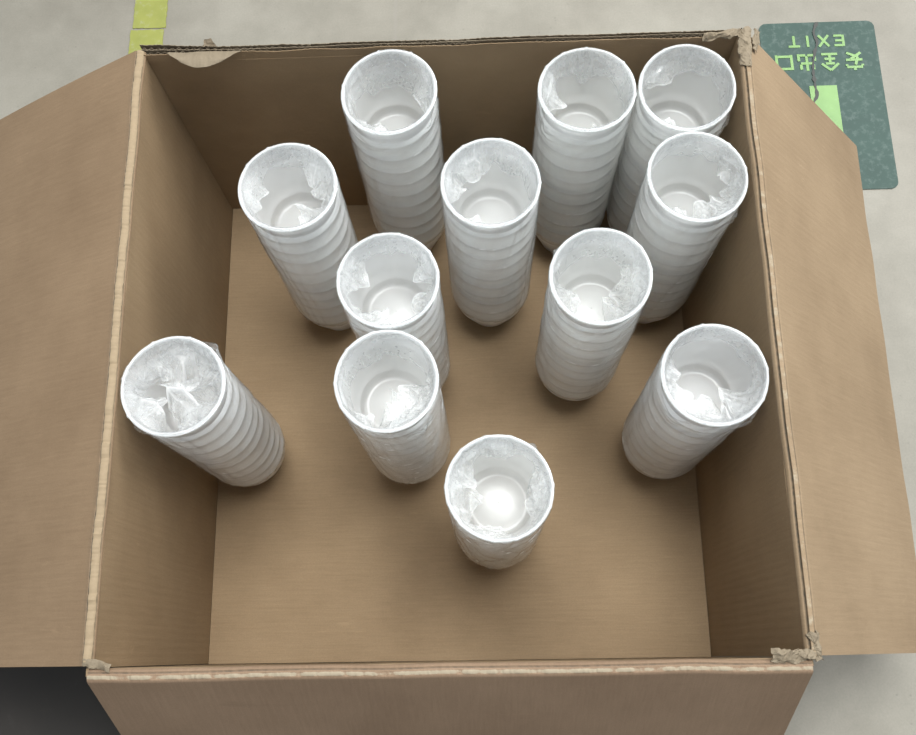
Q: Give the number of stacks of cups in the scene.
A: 12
